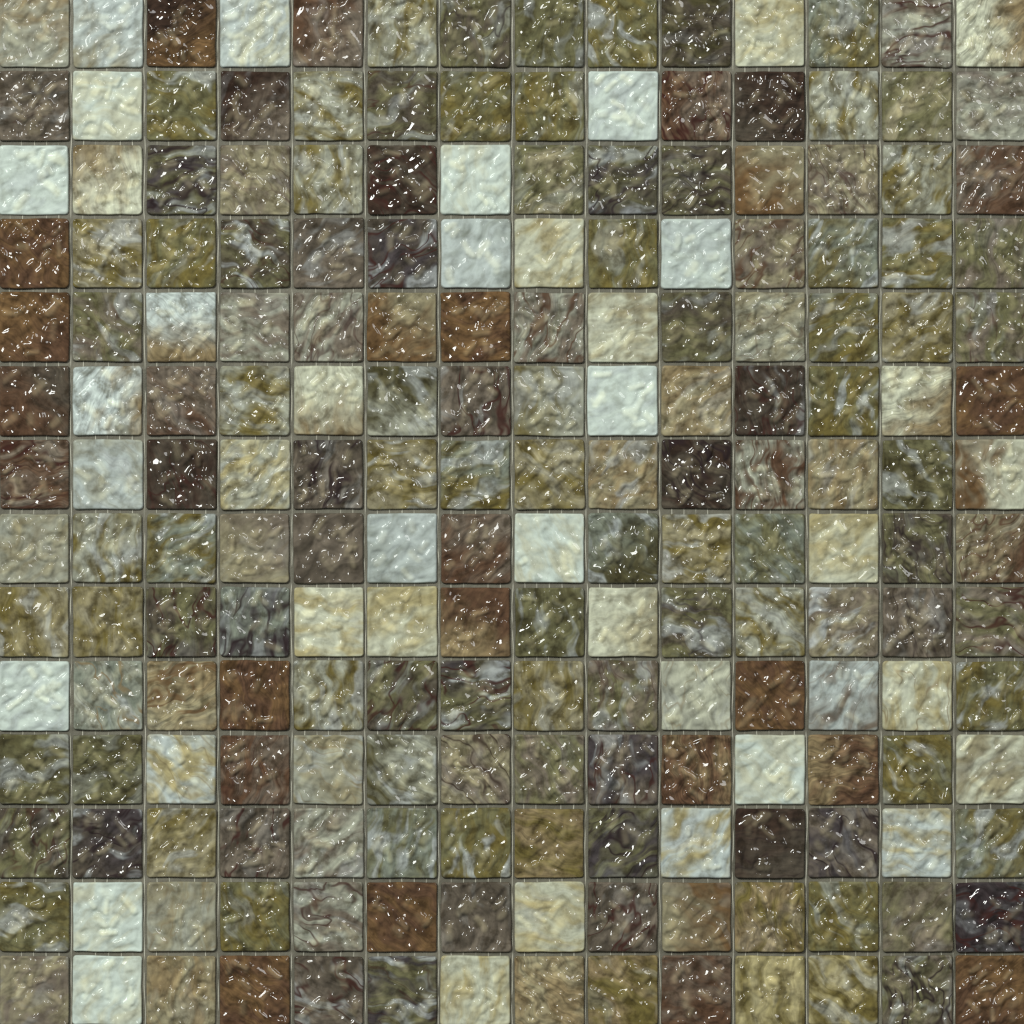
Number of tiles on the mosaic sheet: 196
